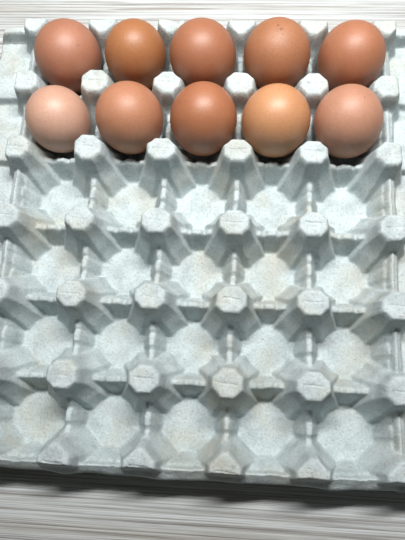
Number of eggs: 10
